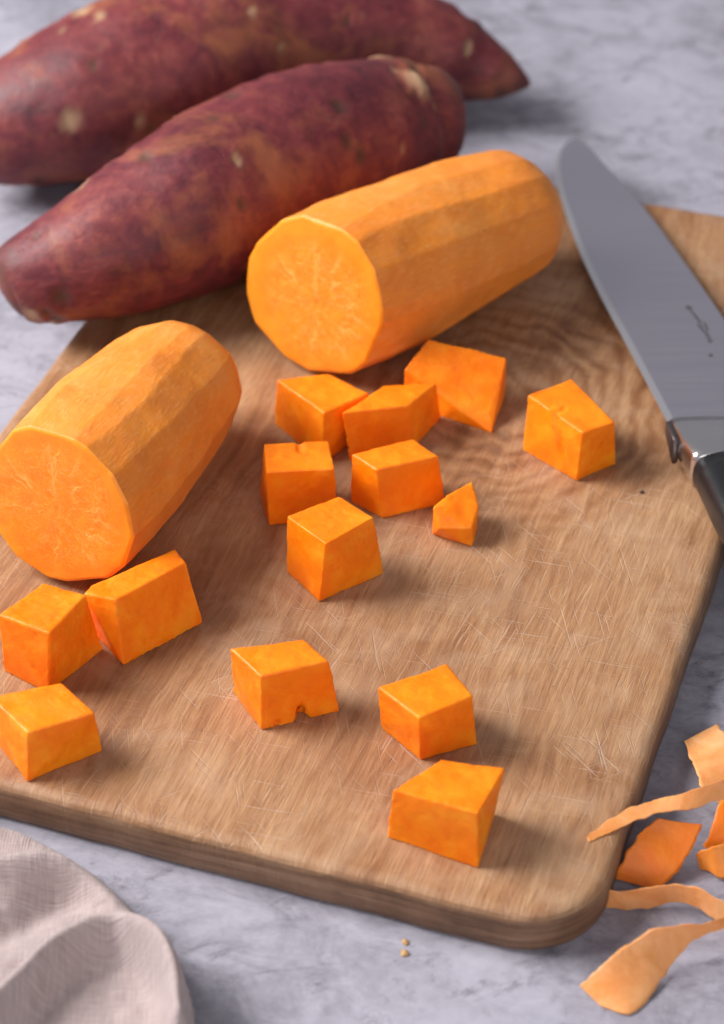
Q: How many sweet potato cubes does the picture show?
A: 14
